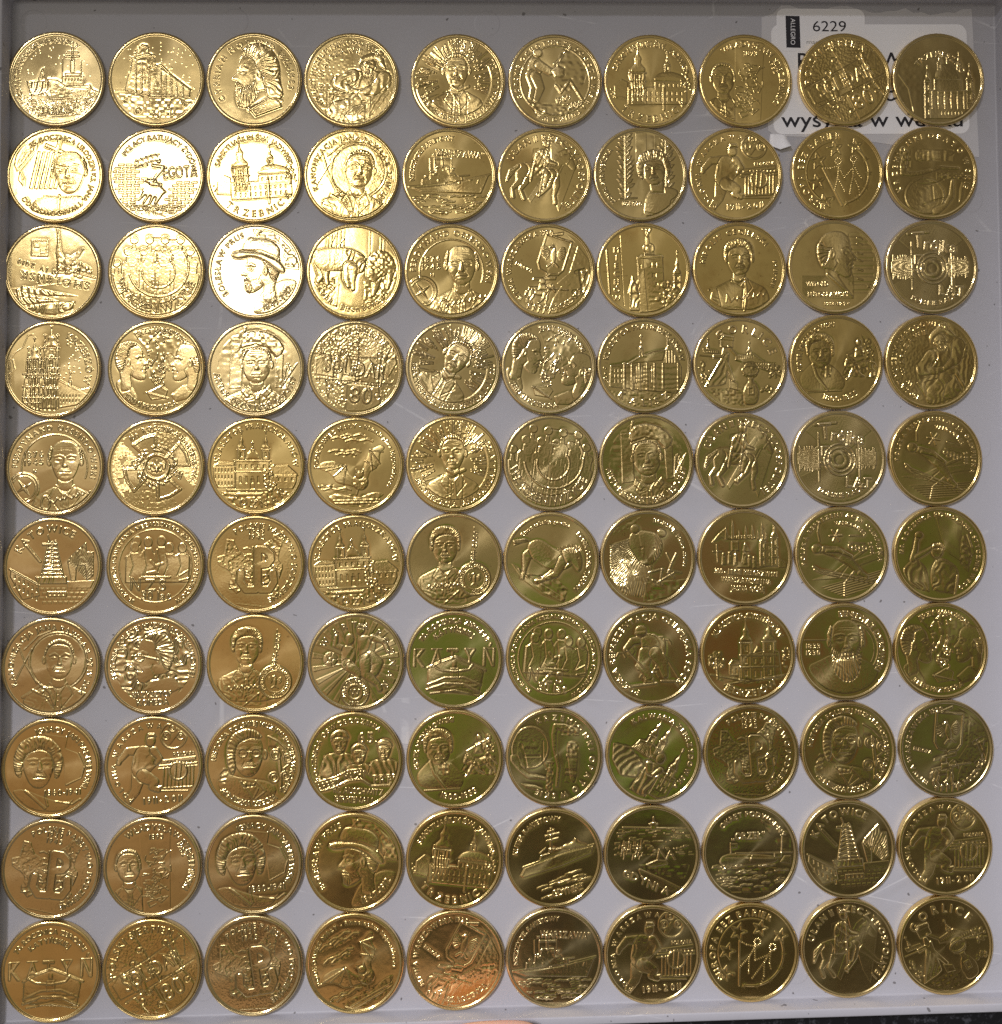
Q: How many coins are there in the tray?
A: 100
